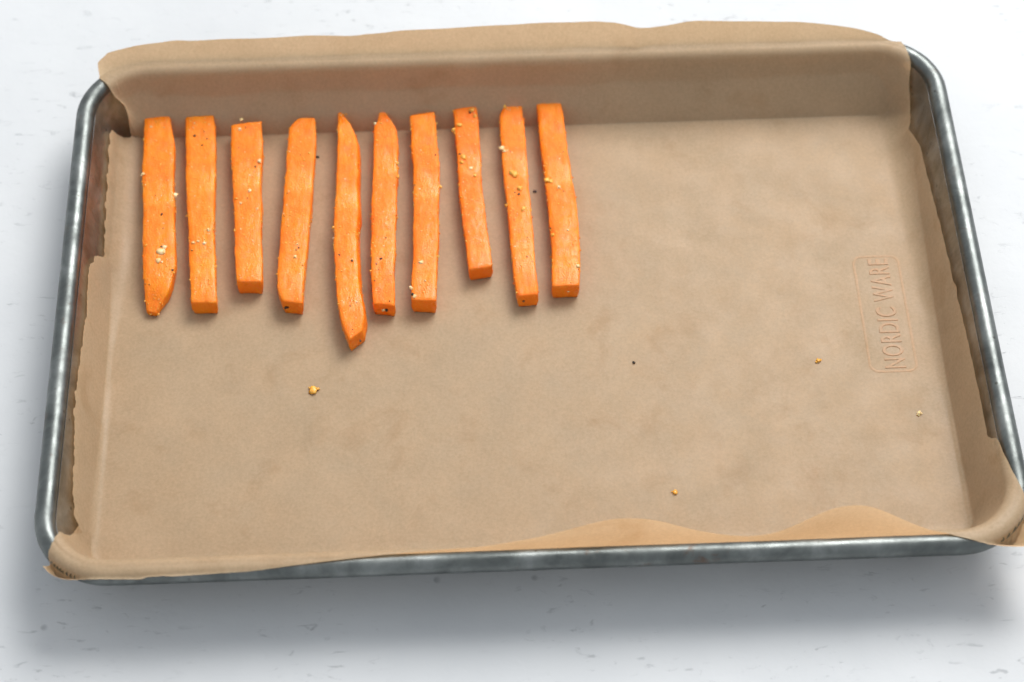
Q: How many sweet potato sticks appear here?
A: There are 10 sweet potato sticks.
